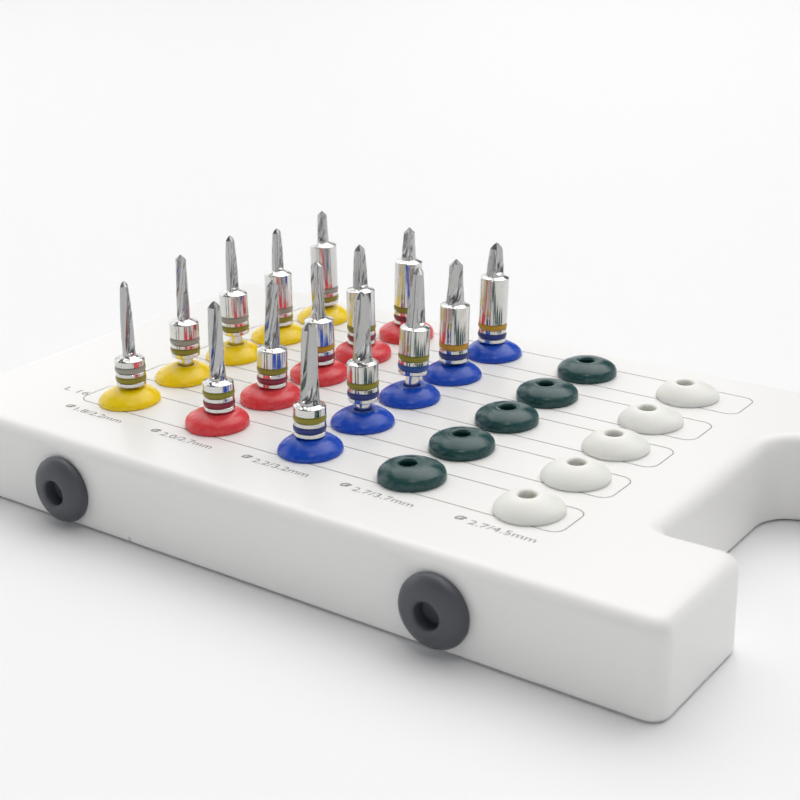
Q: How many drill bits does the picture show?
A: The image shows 15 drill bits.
